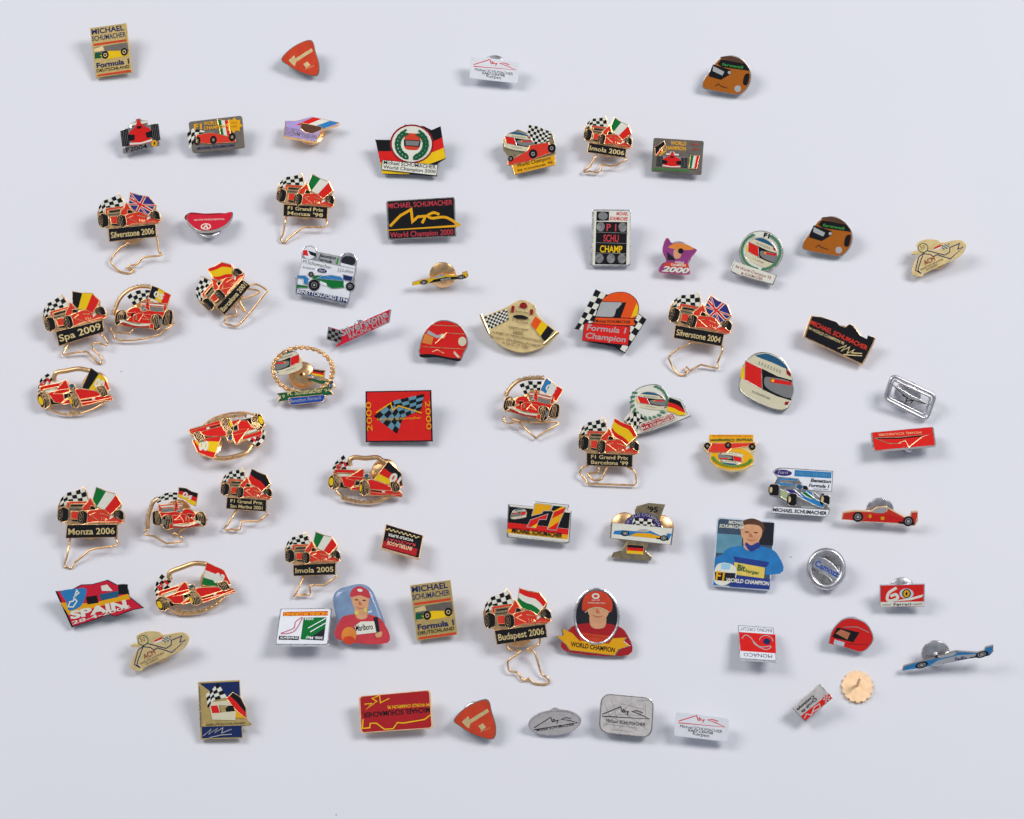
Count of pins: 74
